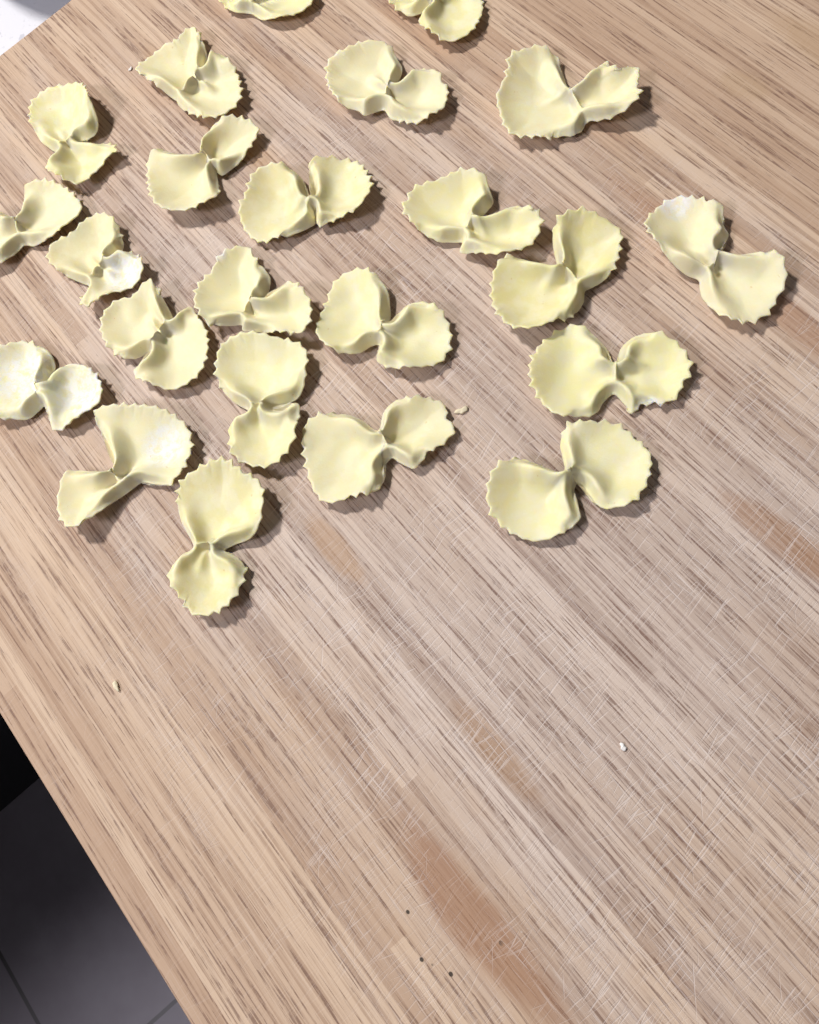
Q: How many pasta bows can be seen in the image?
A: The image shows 23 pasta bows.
